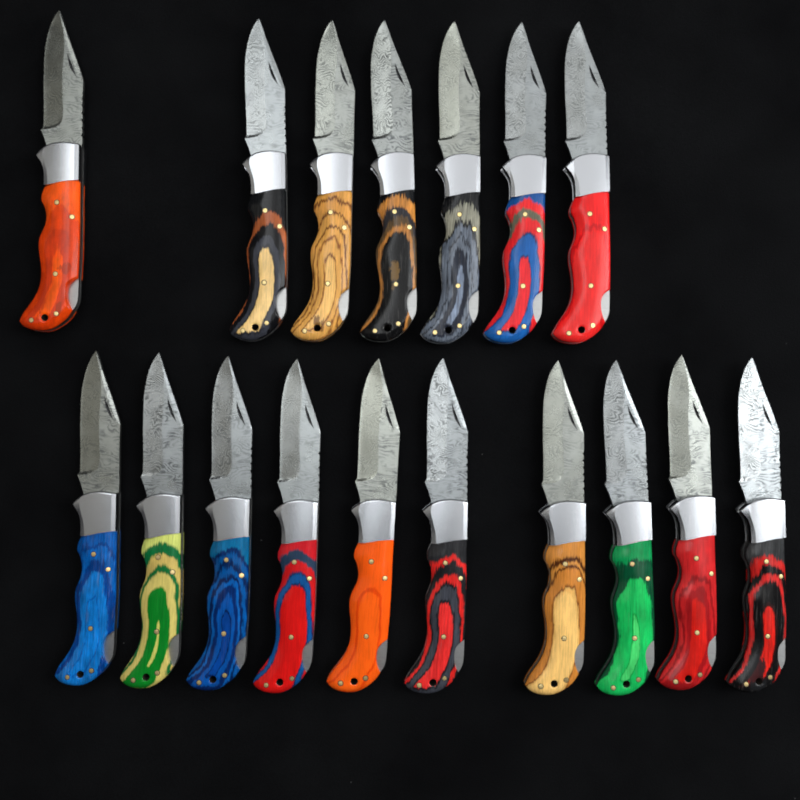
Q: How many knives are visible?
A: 17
